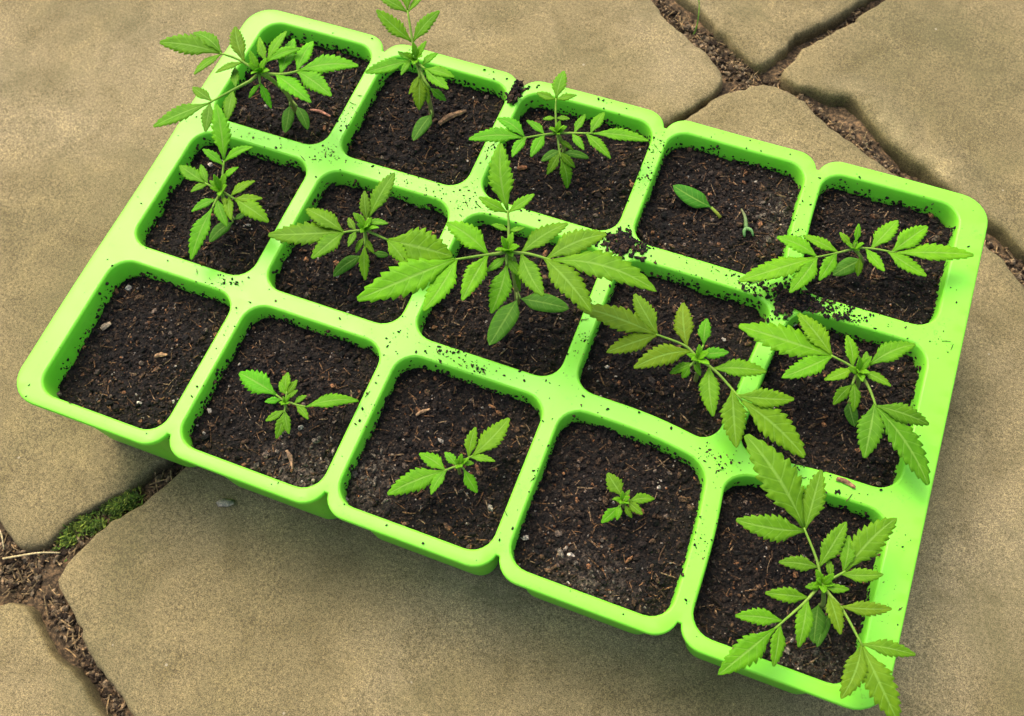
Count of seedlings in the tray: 13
